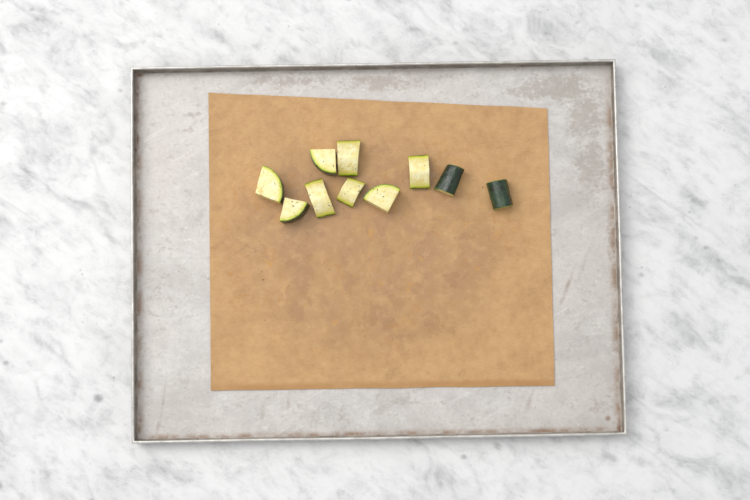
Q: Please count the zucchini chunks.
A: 10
